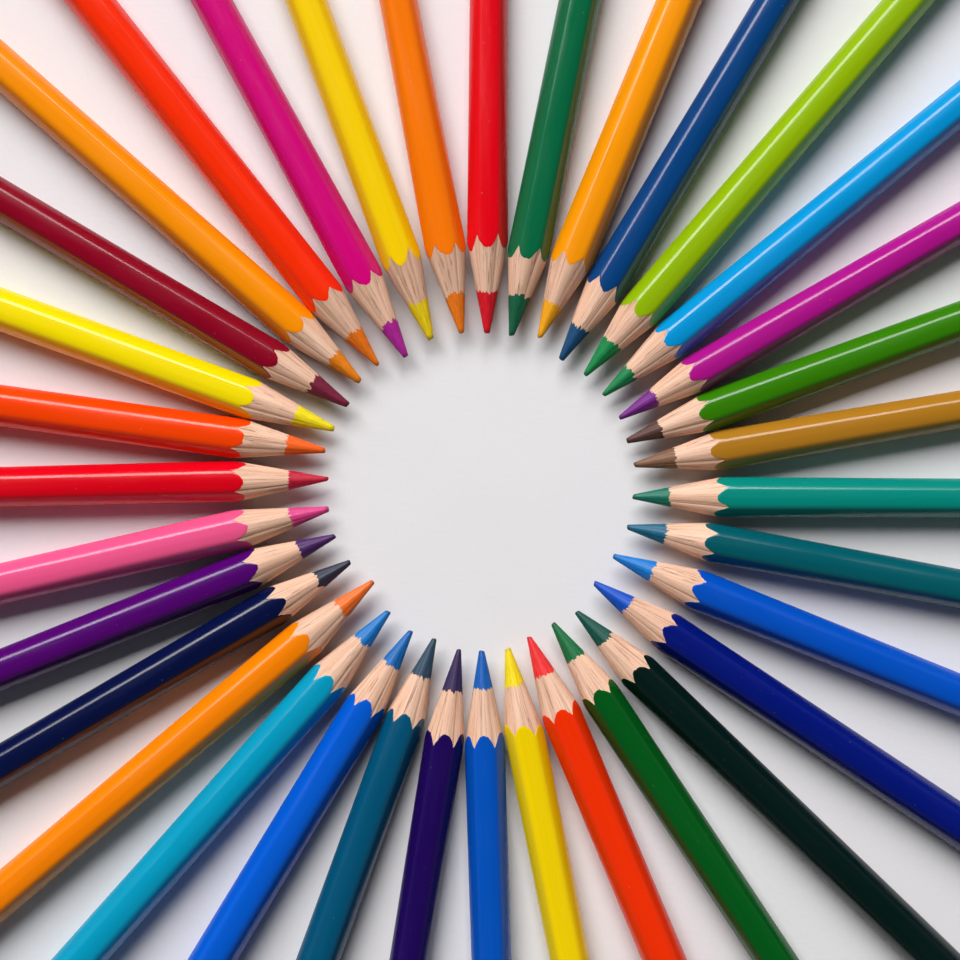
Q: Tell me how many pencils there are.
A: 35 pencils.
